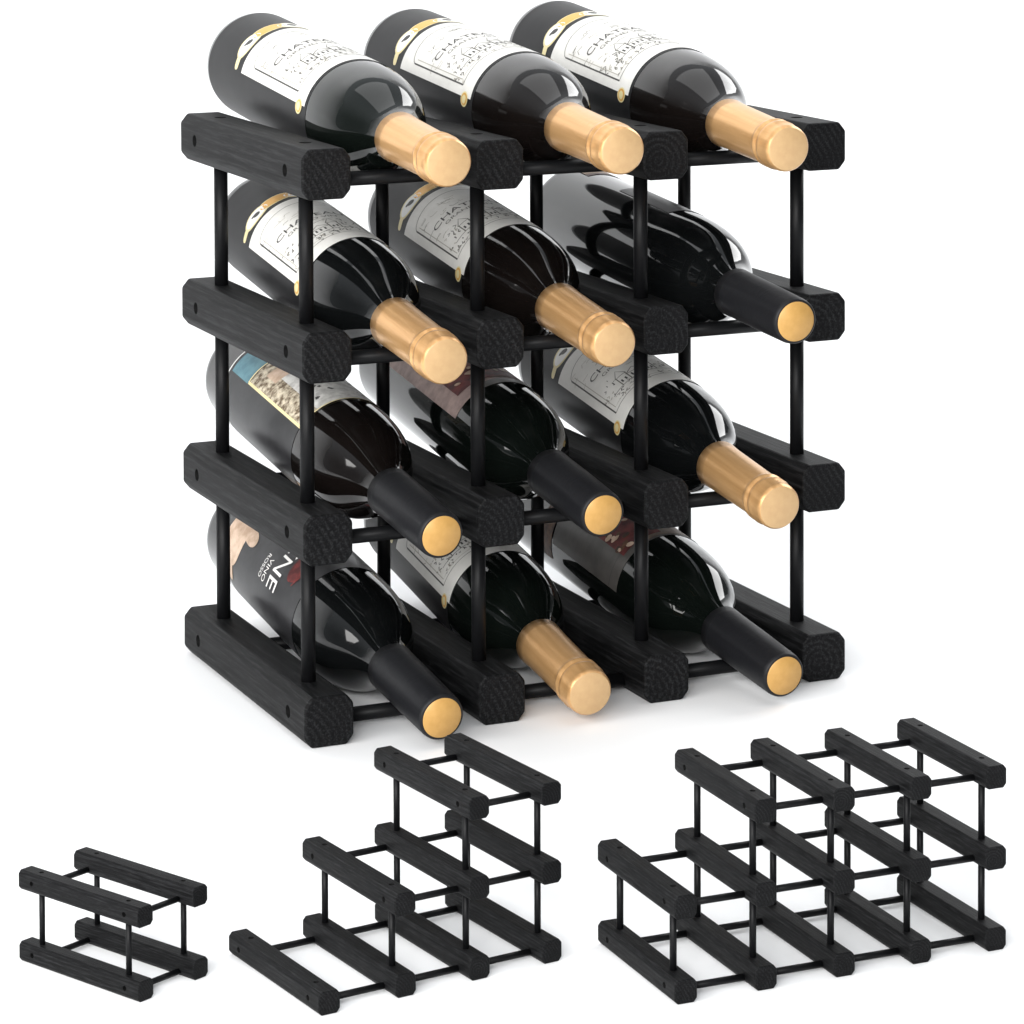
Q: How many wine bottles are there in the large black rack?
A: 12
